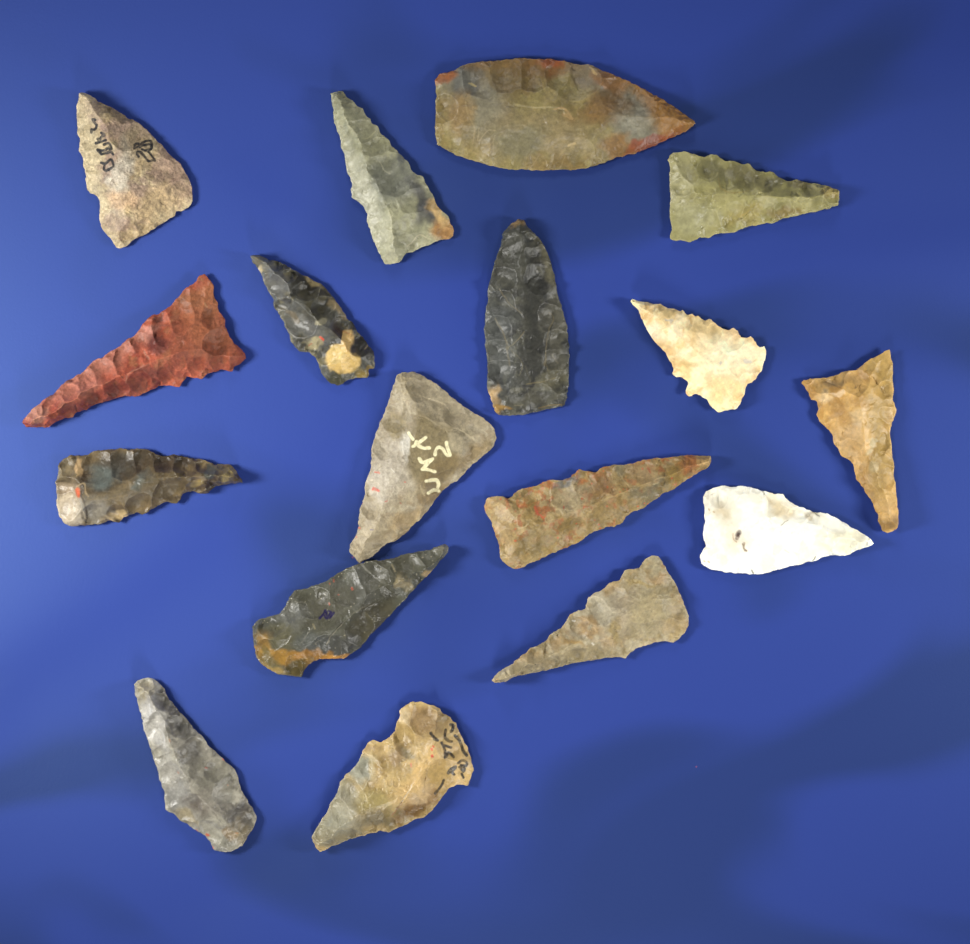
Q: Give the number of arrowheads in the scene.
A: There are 17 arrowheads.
